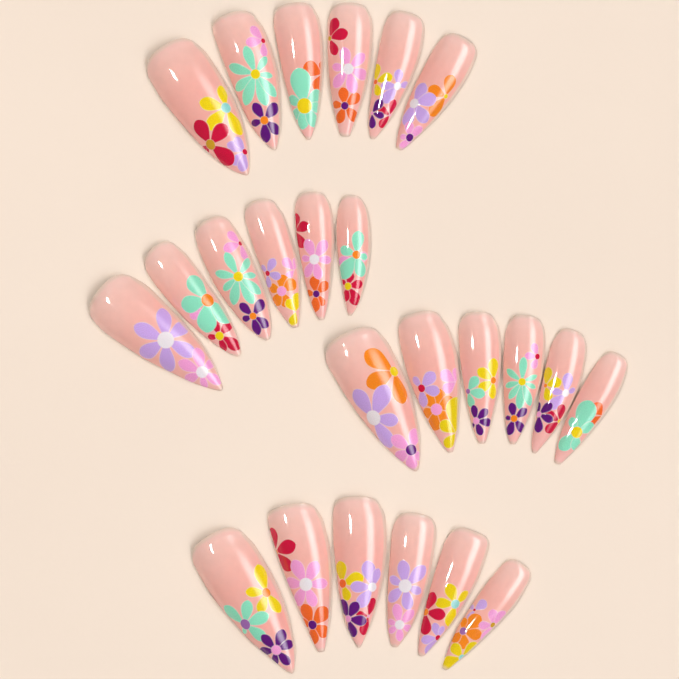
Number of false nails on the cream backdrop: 24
